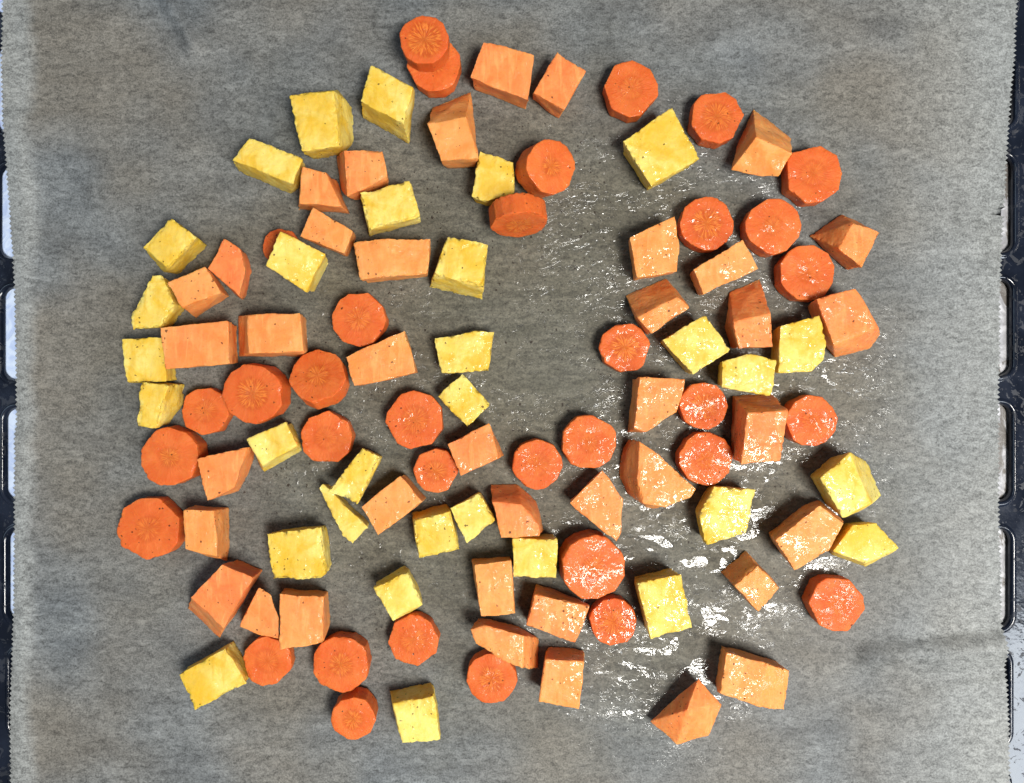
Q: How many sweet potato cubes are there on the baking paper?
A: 39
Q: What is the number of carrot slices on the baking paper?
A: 34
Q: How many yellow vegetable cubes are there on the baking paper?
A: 31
